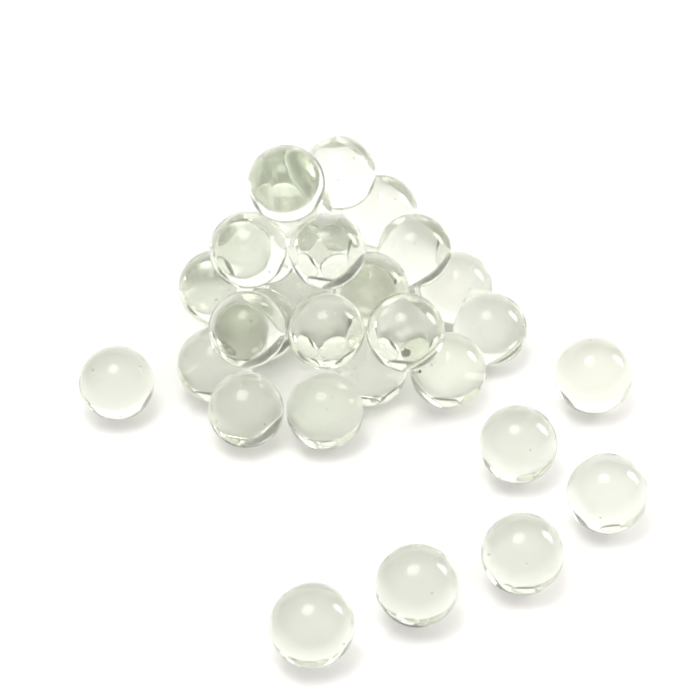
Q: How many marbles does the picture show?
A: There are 33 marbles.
